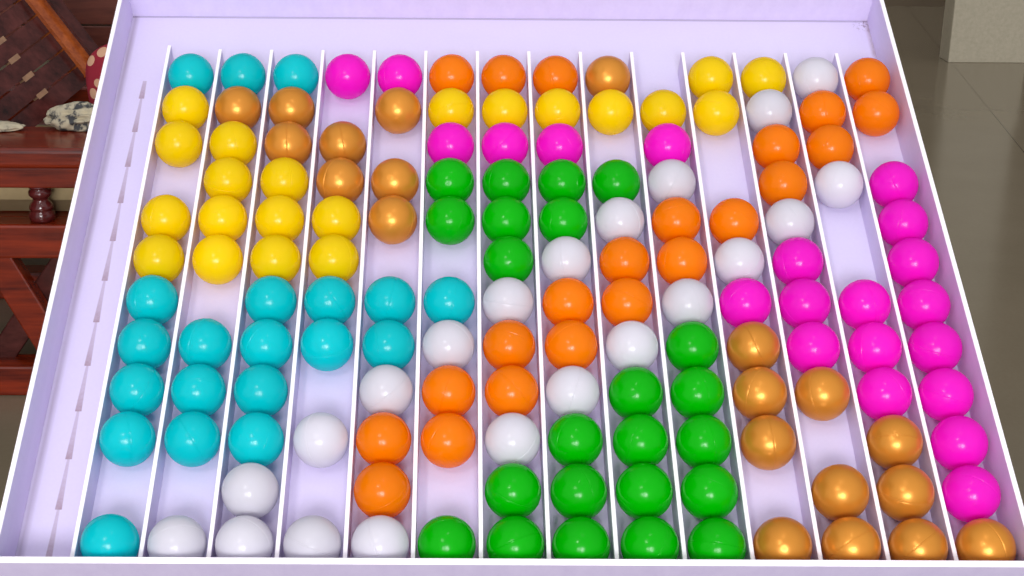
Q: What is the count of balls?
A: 148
